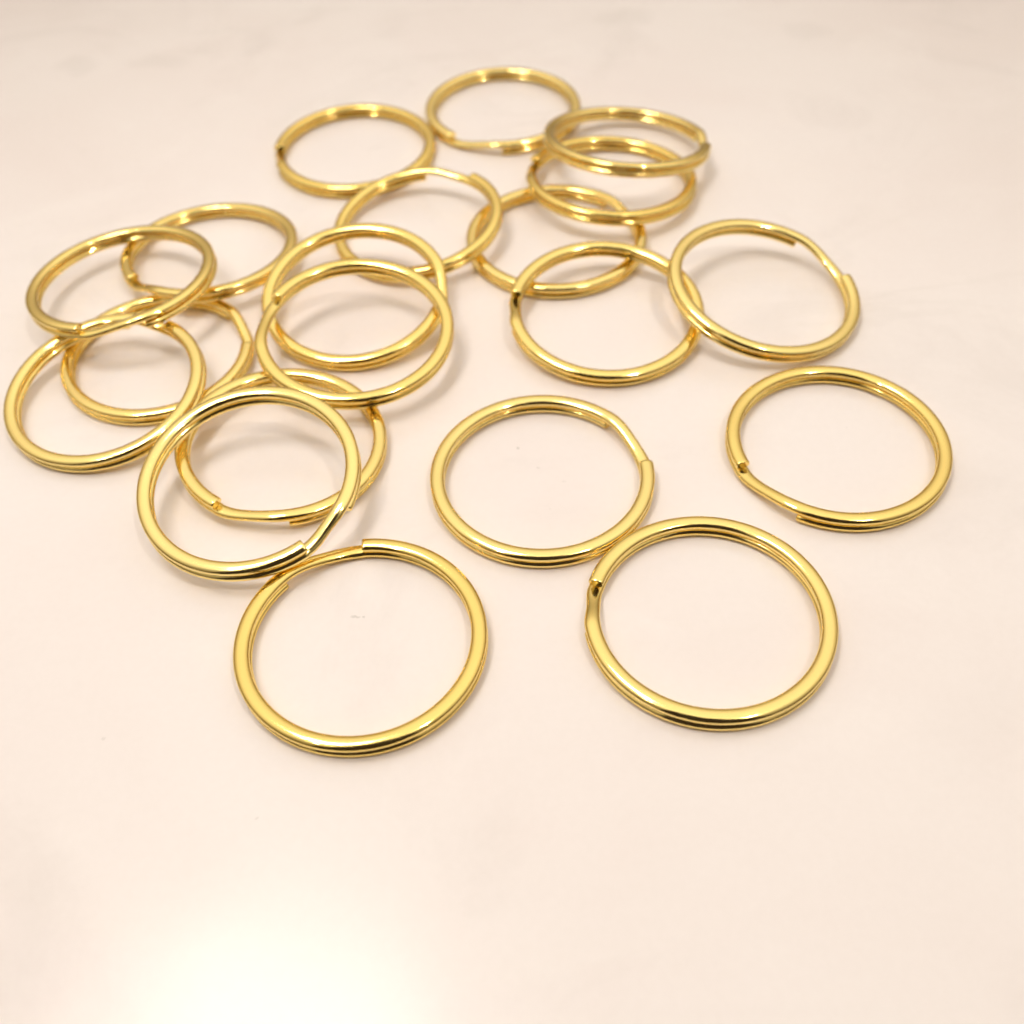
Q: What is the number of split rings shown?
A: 20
